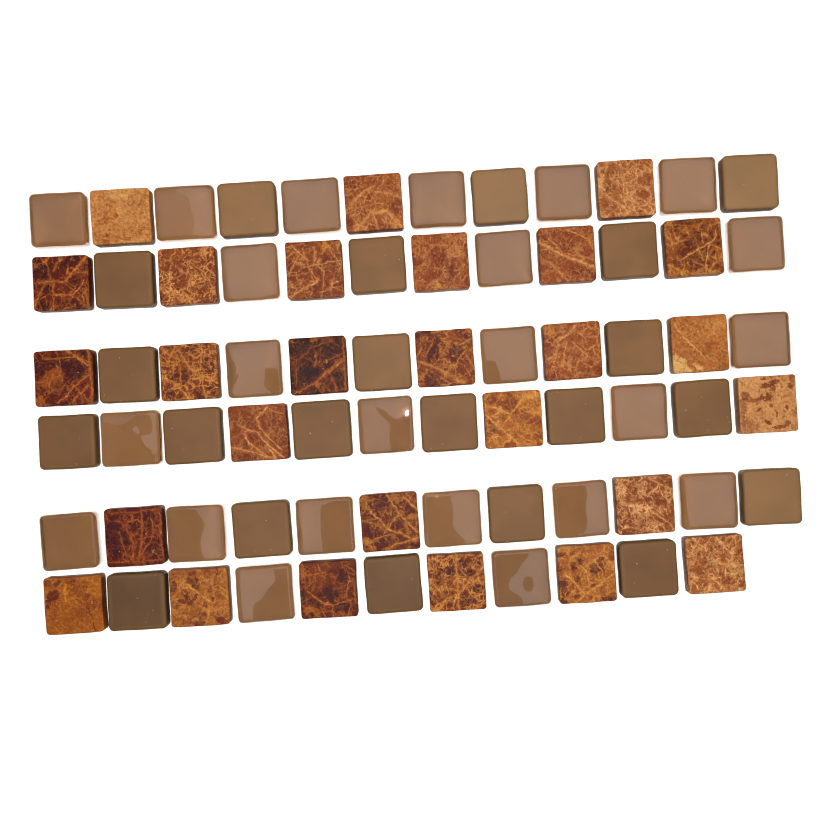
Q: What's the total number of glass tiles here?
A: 44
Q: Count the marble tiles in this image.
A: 27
